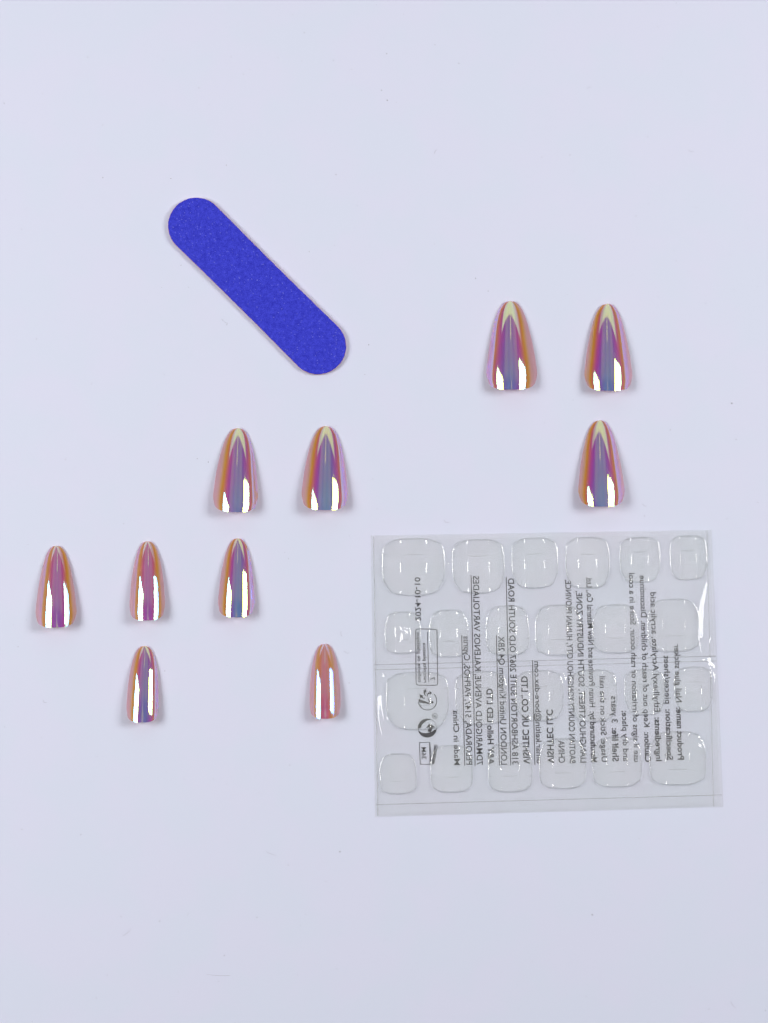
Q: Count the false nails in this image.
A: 10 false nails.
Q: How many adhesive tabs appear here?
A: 24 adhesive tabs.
